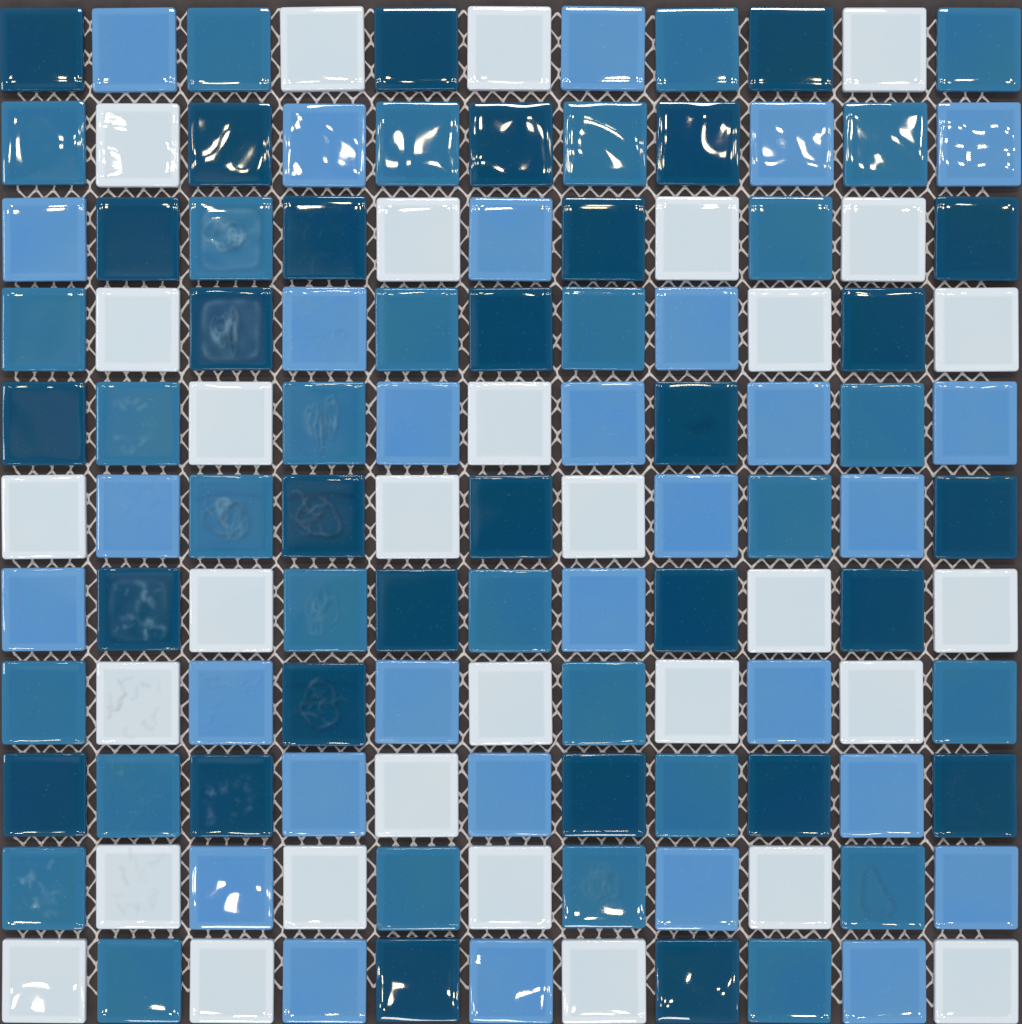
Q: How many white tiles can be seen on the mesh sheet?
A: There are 31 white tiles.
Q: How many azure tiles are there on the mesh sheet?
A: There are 30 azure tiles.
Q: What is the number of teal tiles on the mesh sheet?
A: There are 30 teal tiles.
